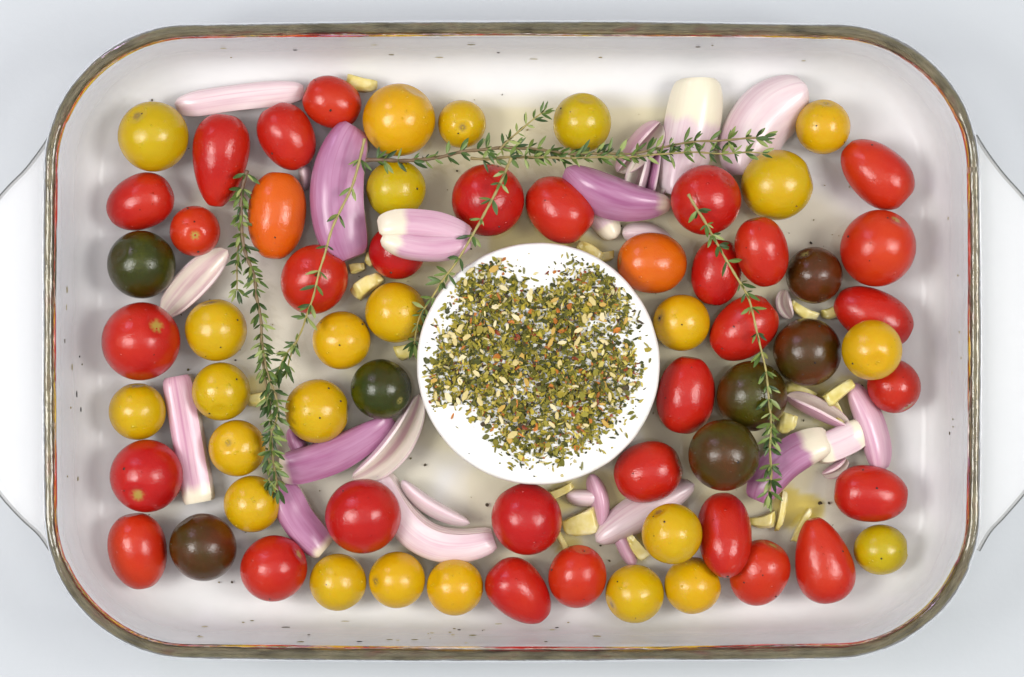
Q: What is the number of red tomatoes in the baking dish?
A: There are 31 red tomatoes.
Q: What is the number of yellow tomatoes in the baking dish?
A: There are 24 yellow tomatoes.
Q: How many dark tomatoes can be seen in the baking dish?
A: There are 7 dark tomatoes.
